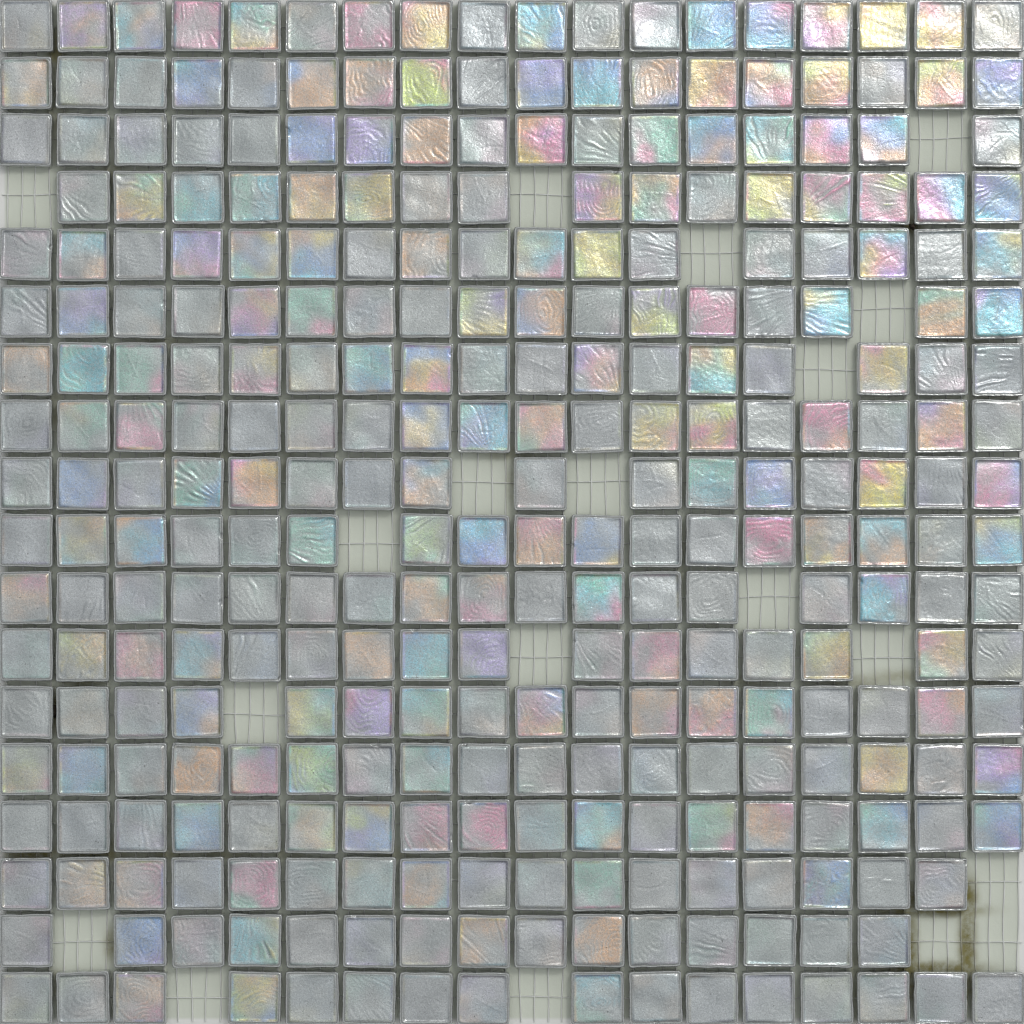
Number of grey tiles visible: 149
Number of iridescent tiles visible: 156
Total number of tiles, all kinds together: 305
